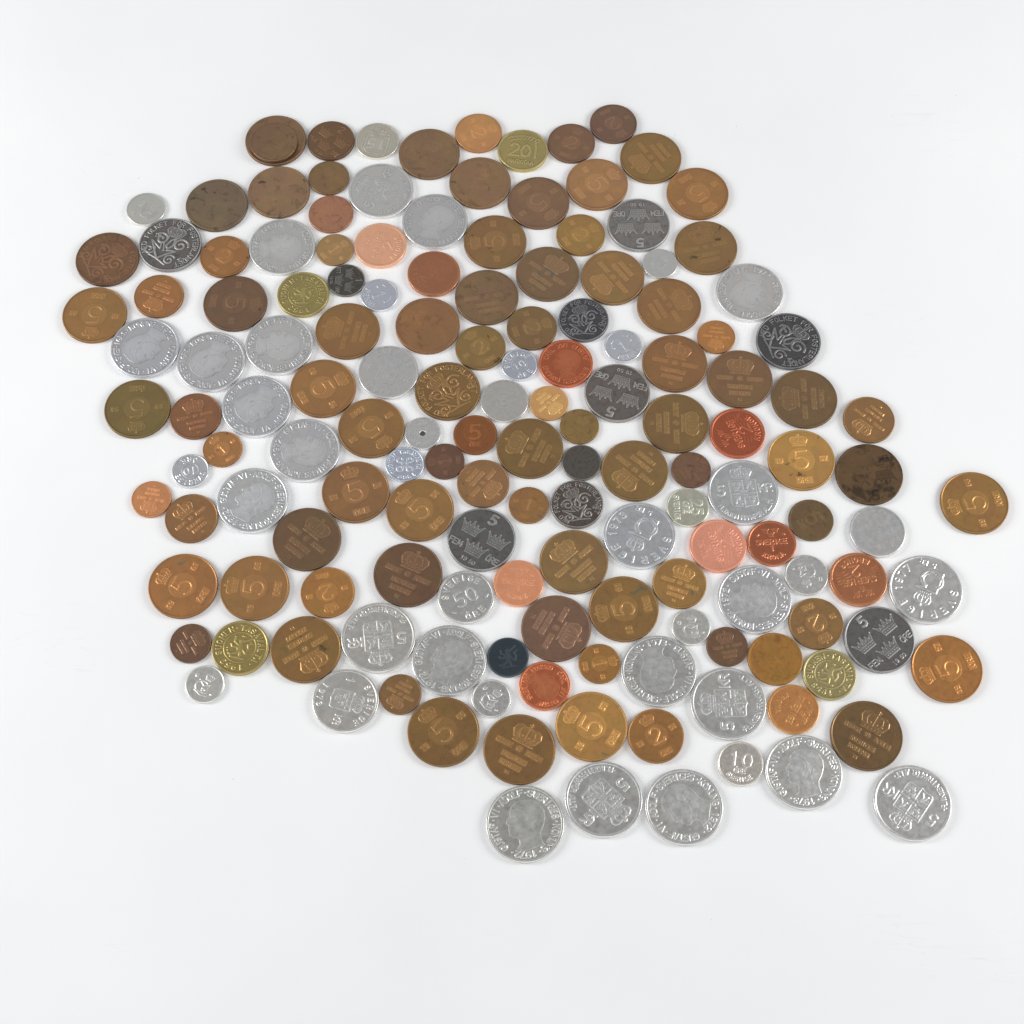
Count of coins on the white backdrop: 152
